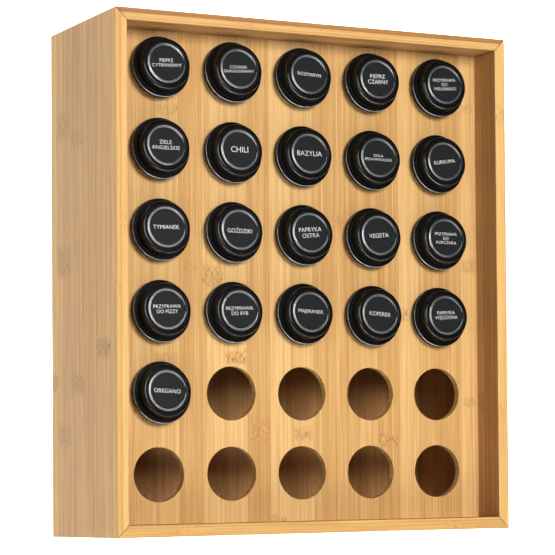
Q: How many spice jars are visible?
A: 21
